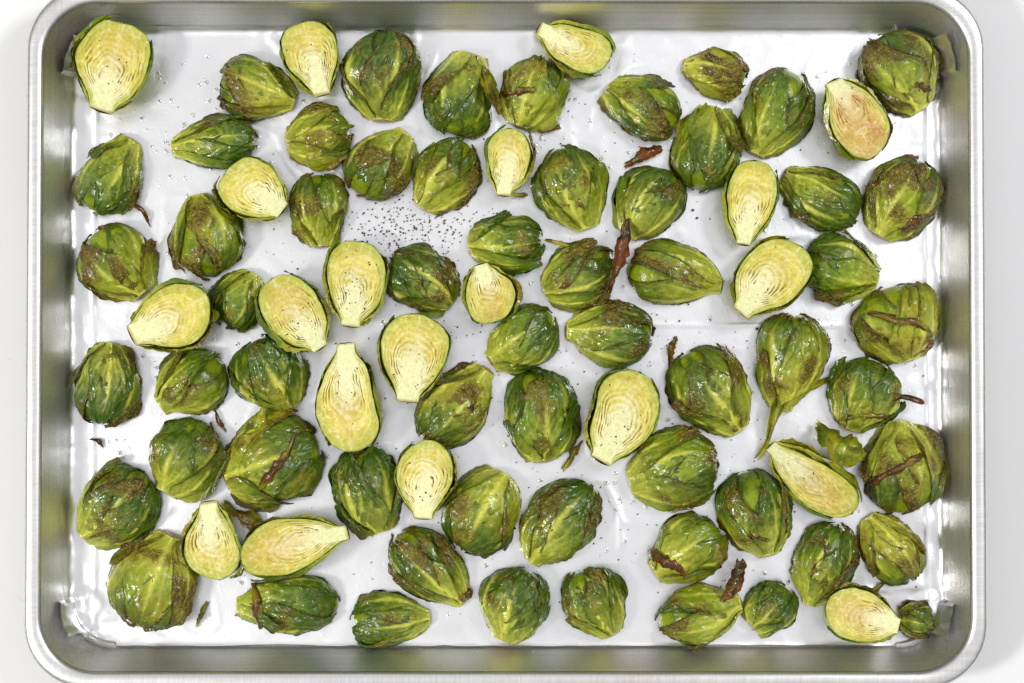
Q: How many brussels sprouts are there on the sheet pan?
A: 79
